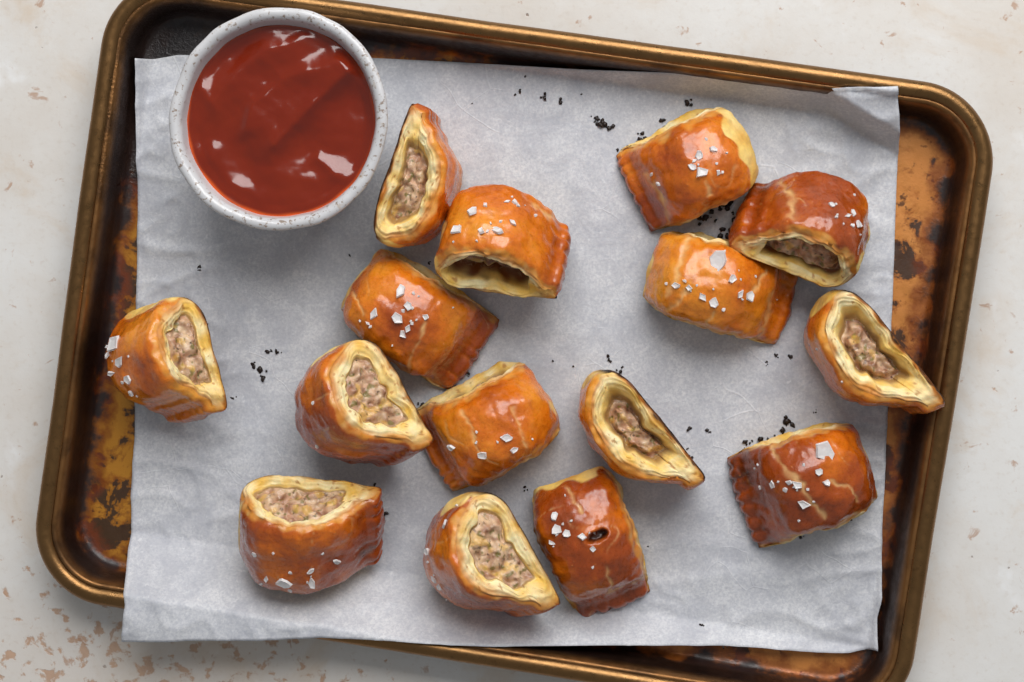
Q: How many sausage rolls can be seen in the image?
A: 15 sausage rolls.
